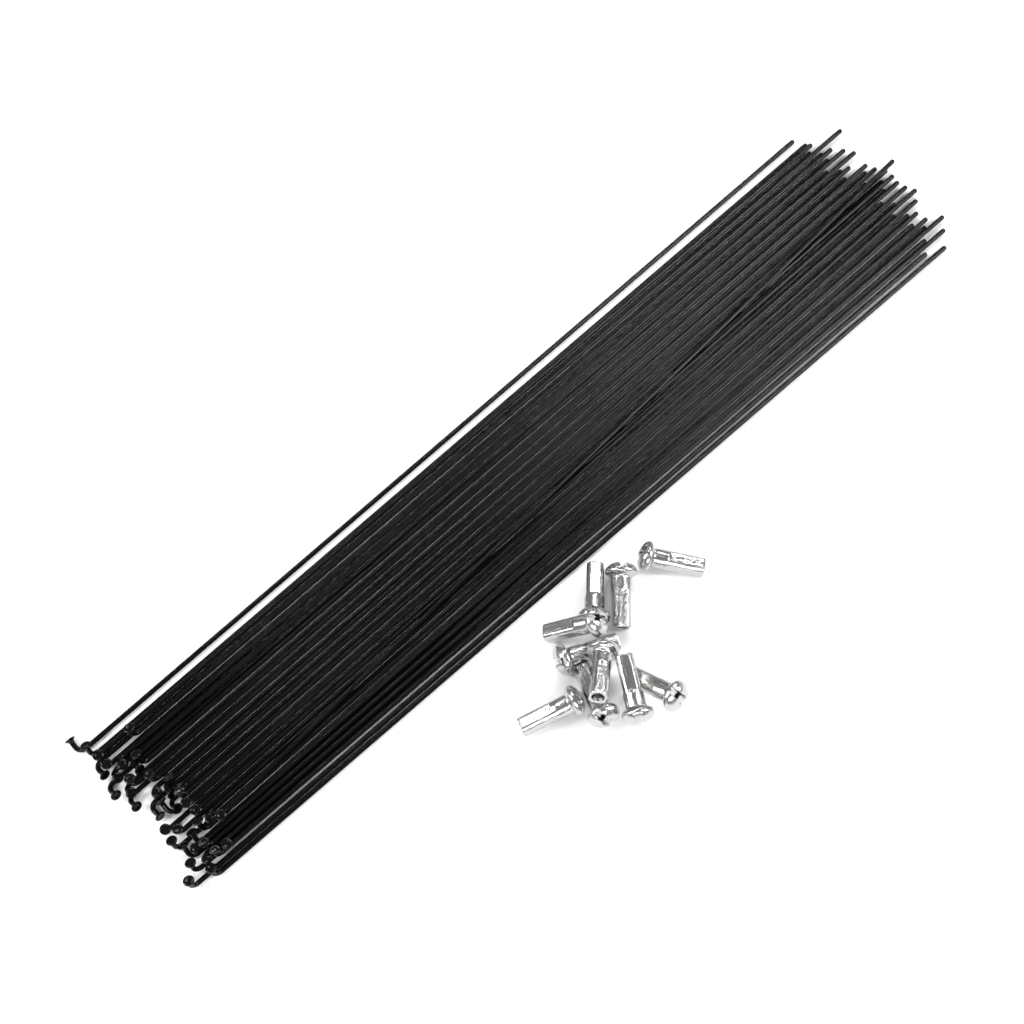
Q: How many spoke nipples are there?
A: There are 10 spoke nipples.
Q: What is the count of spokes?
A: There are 40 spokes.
